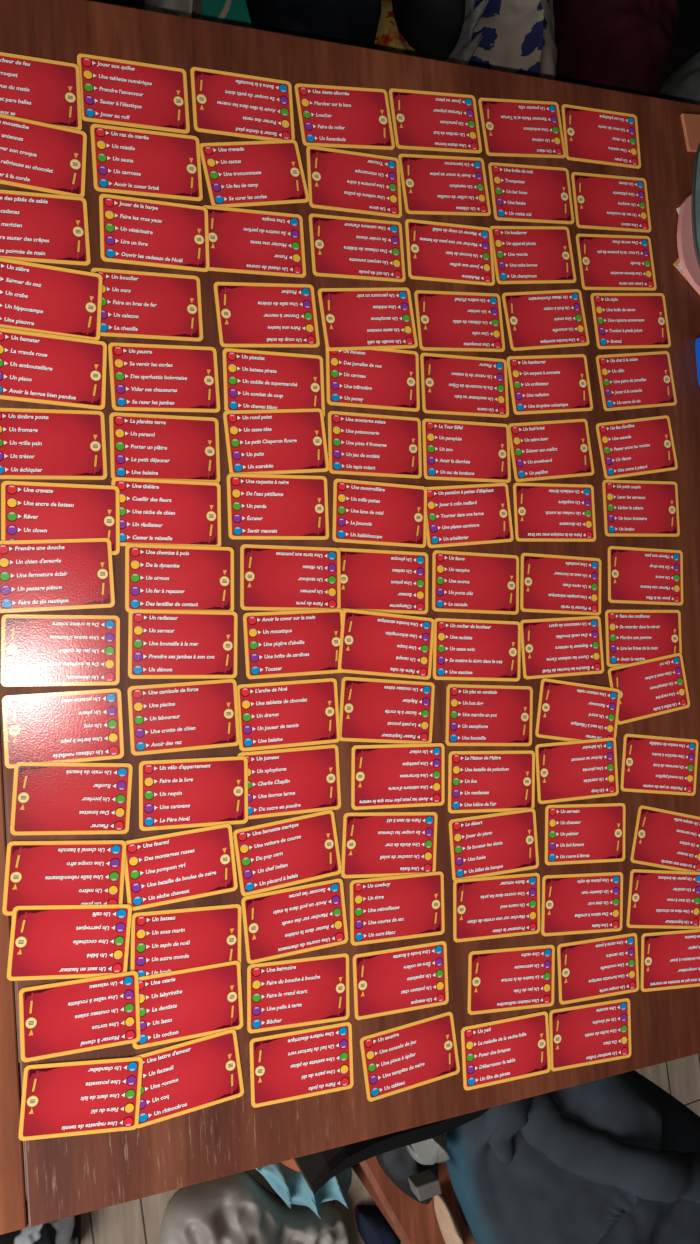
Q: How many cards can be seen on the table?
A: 104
